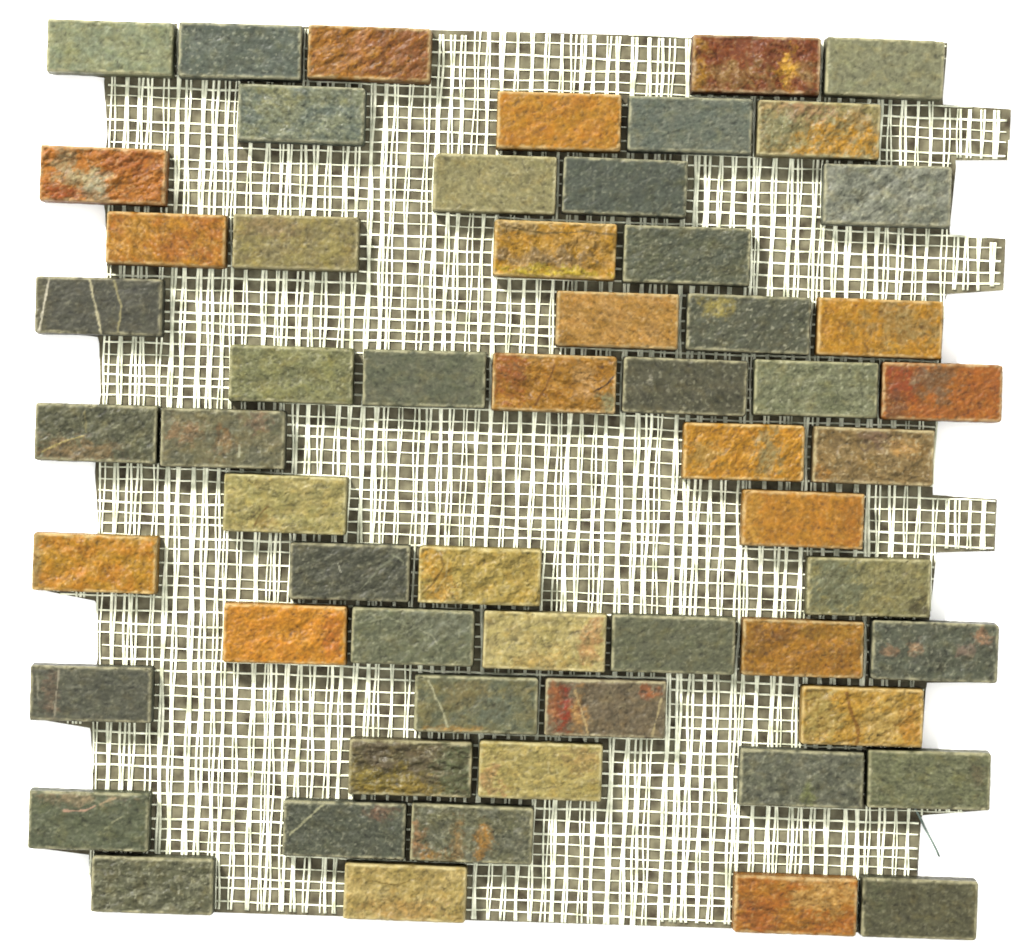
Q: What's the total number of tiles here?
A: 58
